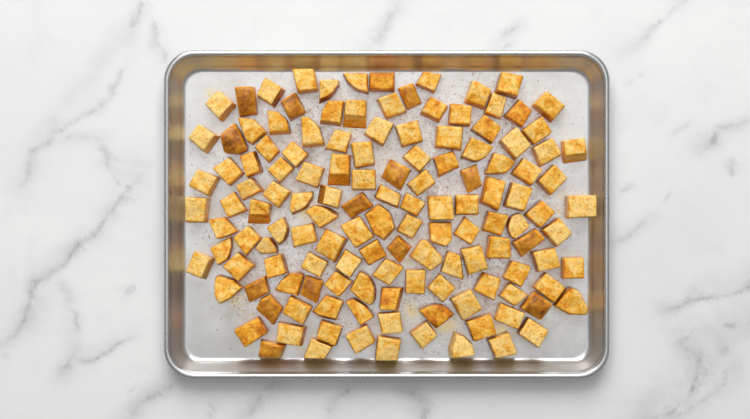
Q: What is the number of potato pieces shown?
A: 135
